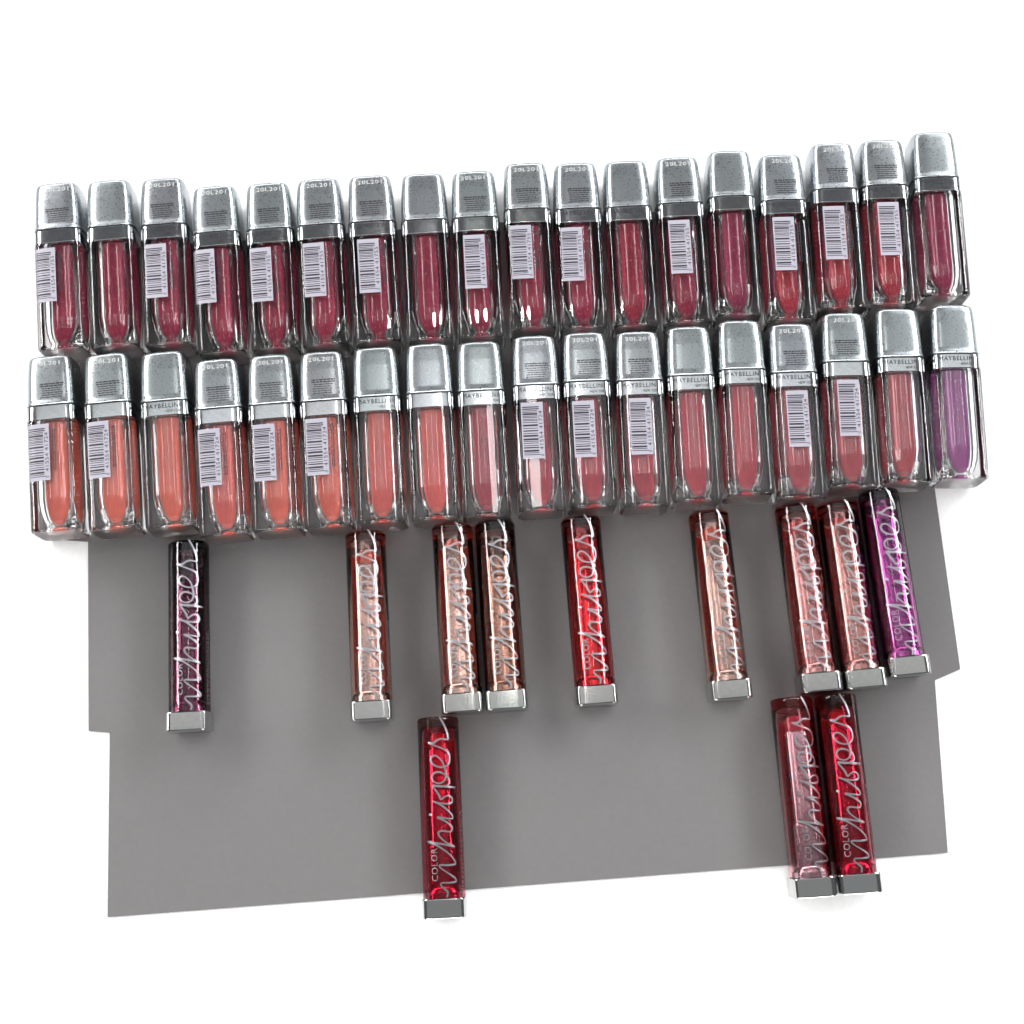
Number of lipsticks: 12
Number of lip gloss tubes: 36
